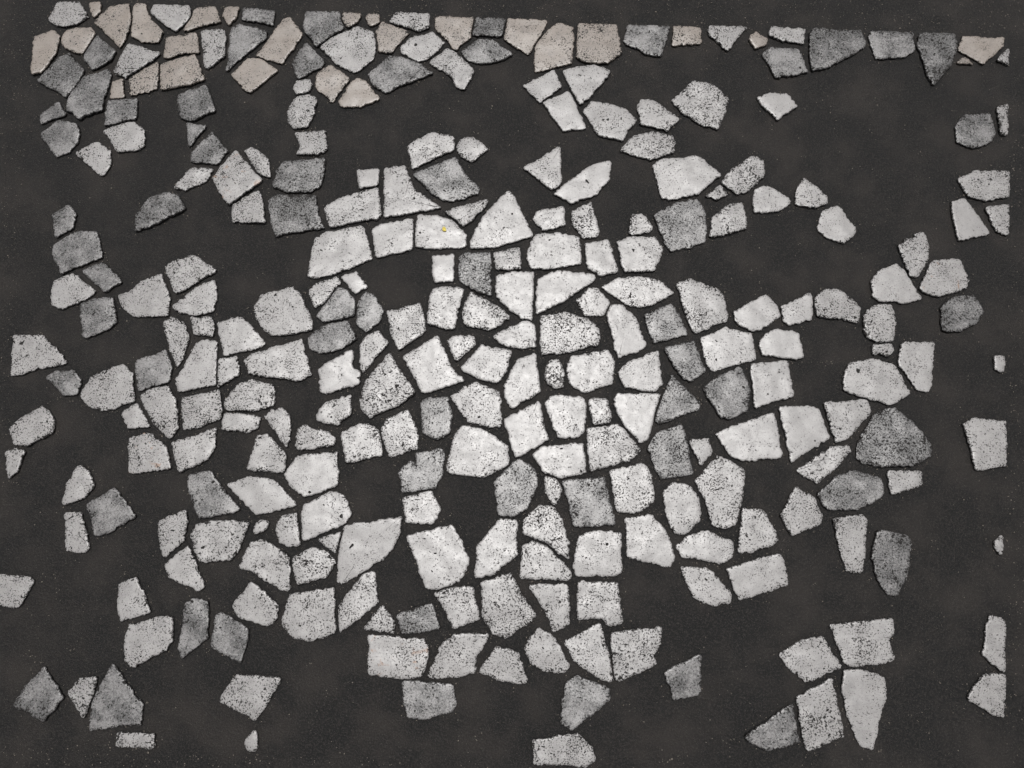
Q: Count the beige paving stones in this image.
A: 26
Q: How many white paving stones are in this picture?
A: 199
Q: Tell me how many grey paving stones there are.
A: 61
